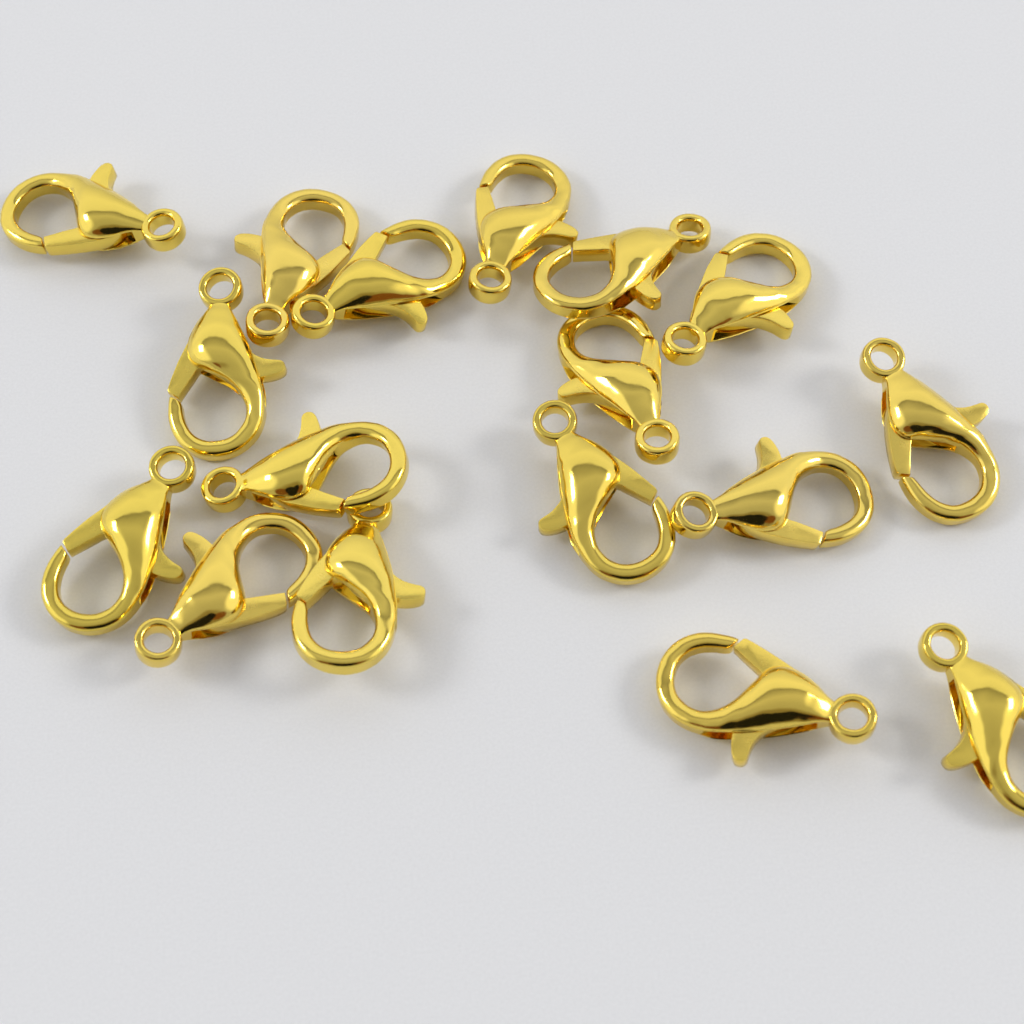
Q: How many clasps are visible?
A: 17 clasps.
